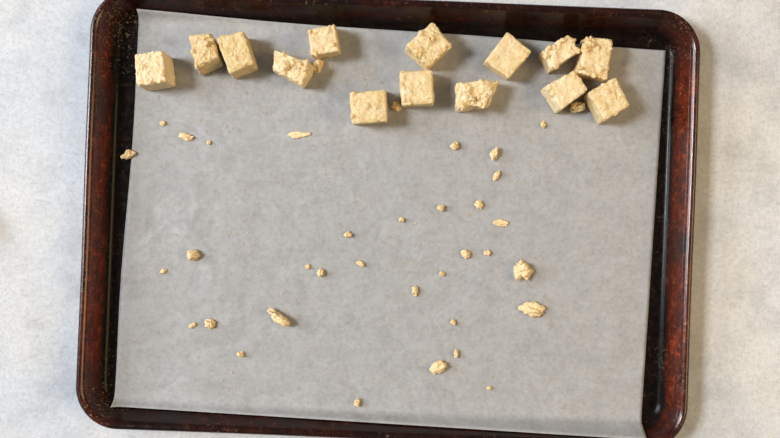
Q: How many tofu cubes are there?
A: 14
